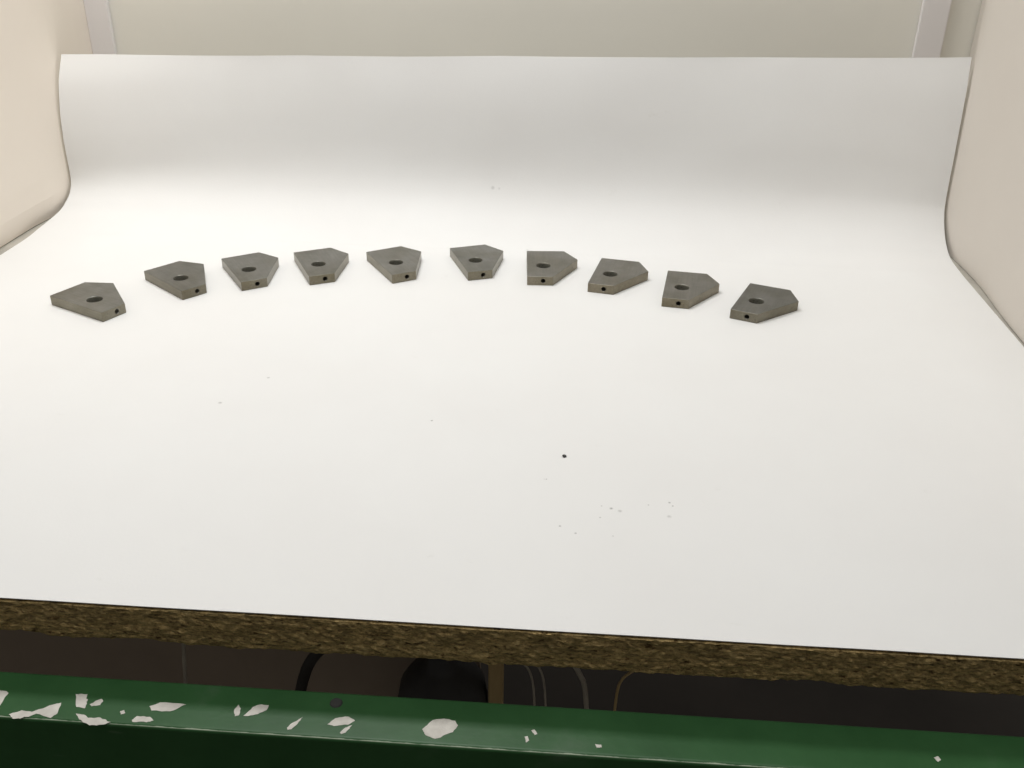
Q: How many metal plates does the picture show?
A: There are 10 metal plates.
